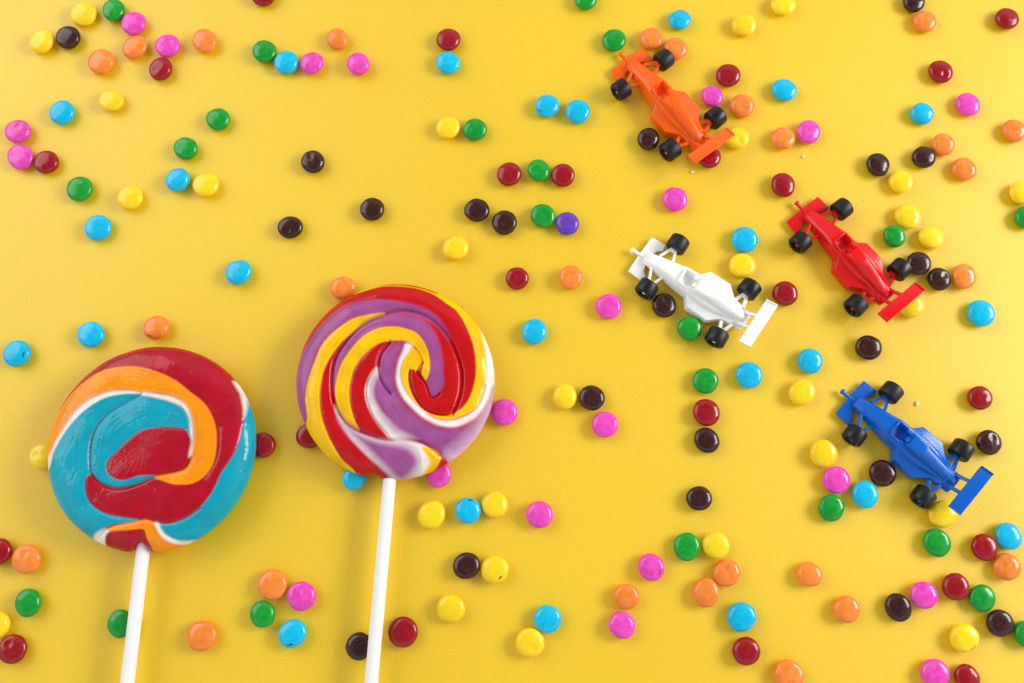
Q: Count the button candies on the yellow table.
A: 171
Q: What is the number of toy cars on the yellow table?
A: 4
